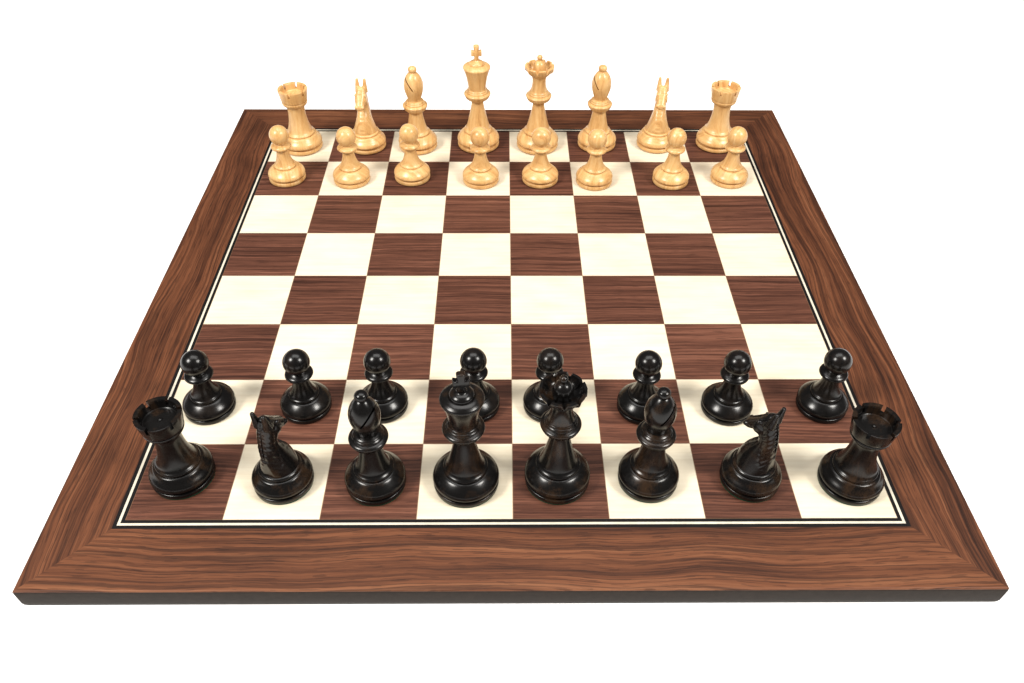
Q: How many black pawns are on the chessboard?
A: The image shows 8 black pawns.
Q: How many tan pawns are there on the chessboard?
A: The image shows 8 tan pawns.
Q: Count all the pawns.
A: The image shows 16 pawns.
